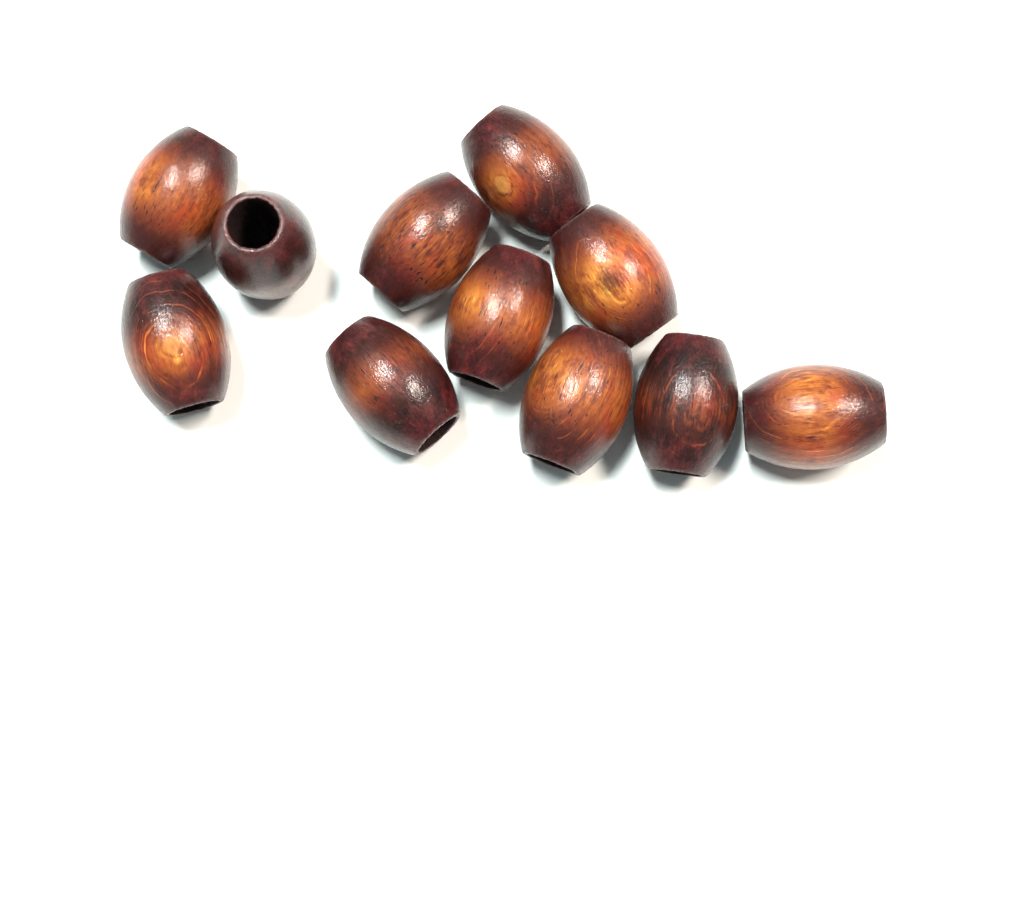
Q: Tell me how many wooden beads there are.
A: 11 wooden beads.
